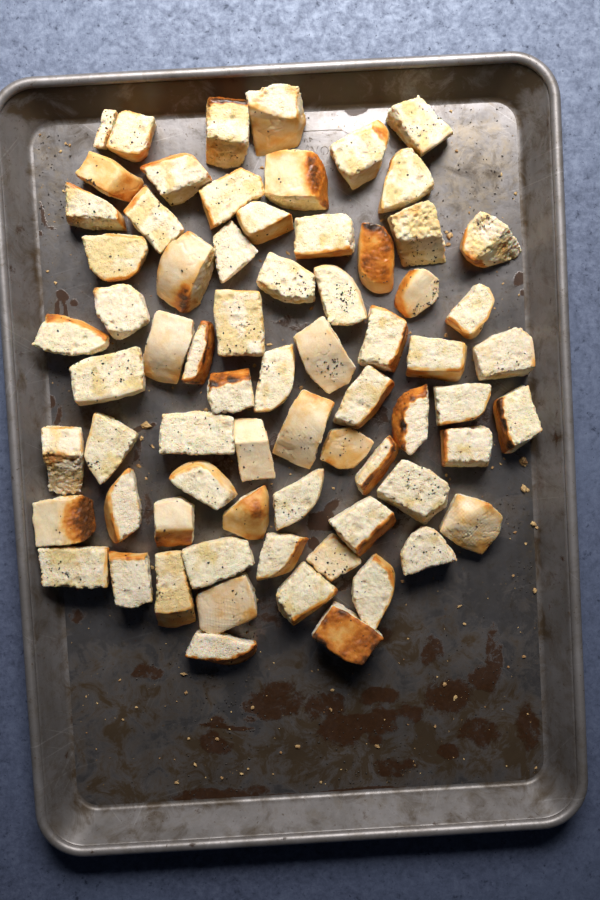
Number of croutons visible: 70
